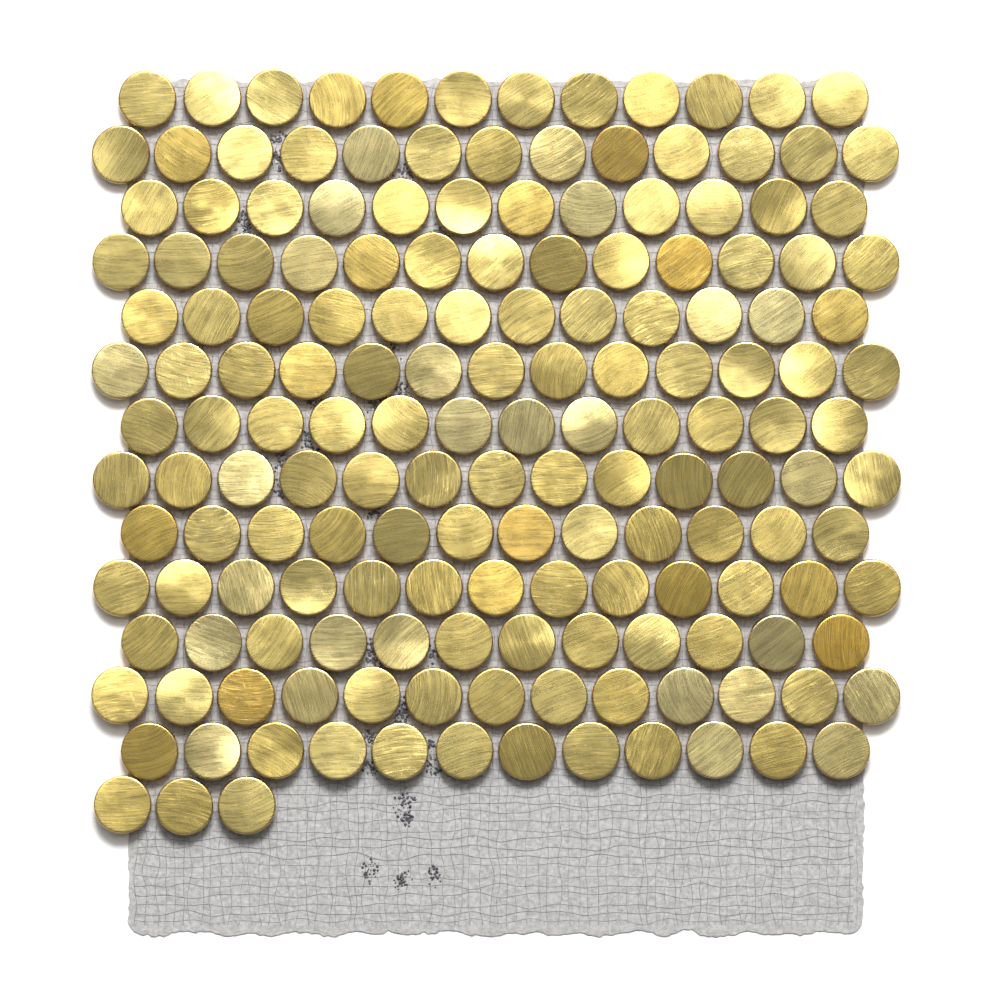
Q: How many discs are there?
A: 165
